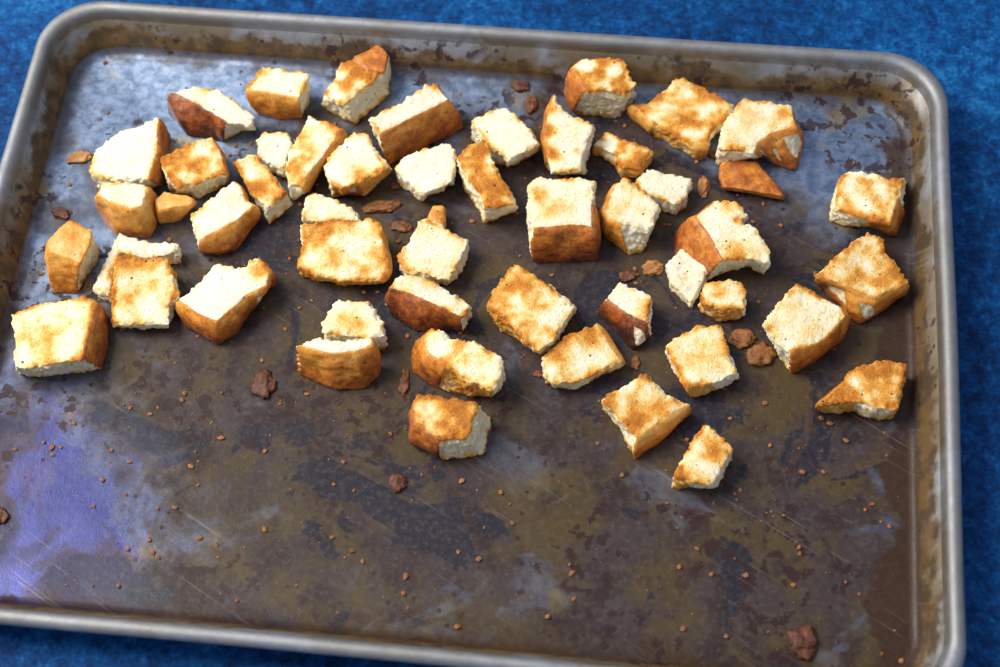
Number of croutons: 50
